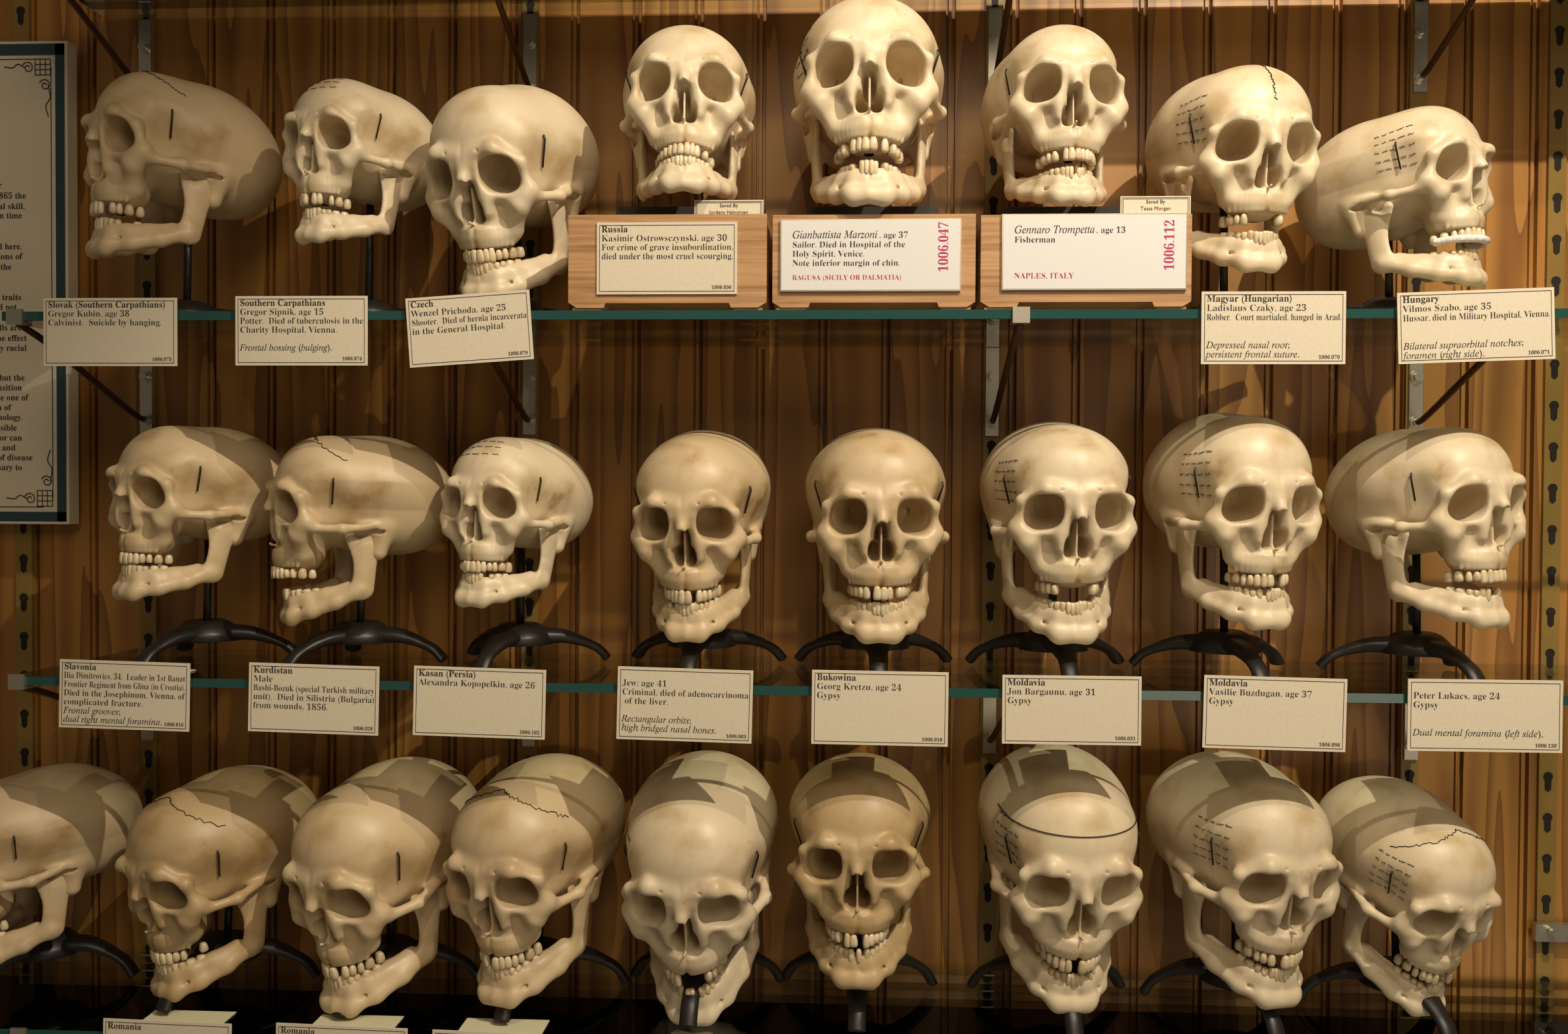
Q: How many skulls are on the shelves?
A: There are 25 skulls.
